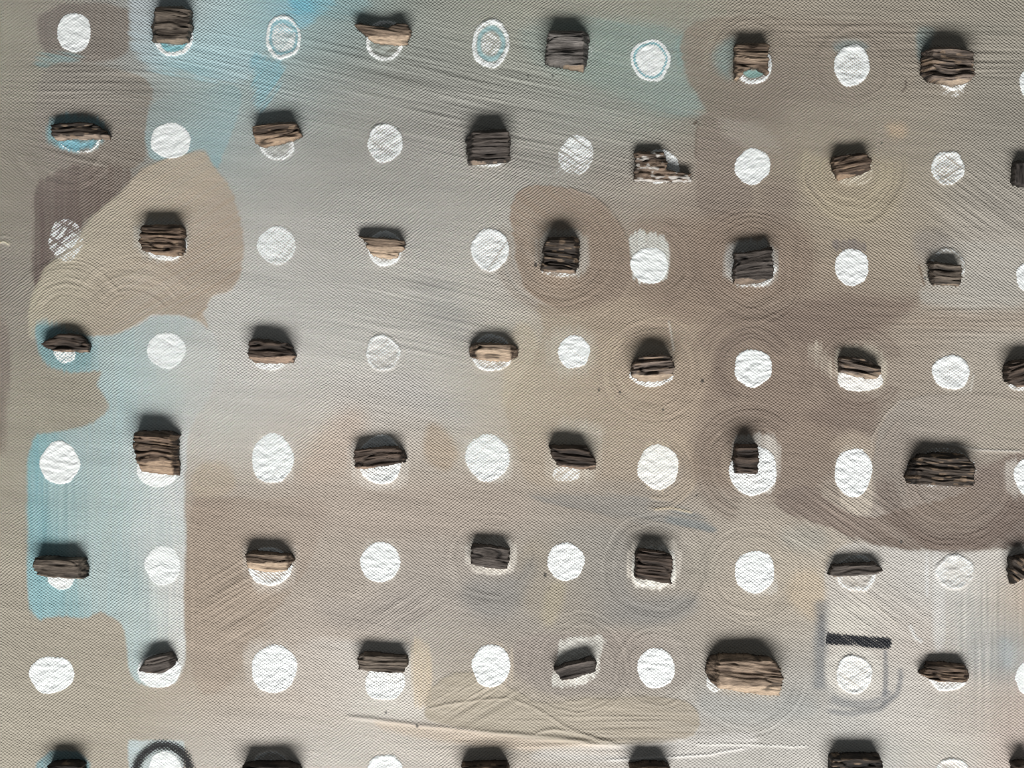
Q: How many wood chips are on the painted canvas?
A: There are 44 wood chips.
